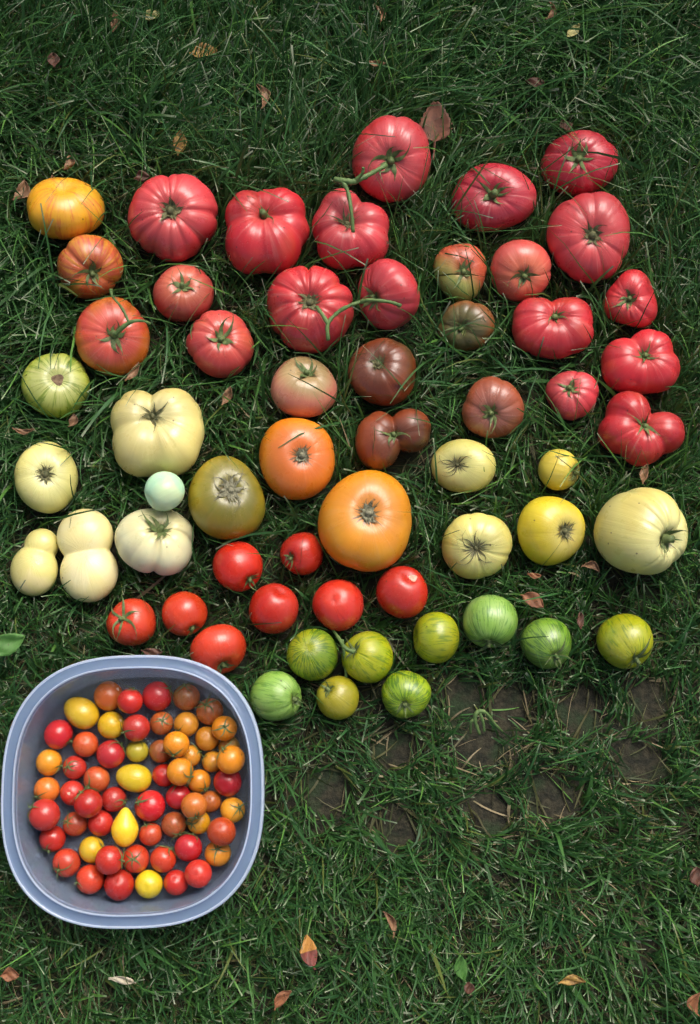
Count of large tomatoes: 58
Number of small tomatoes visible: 60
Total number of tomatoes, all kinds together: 118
